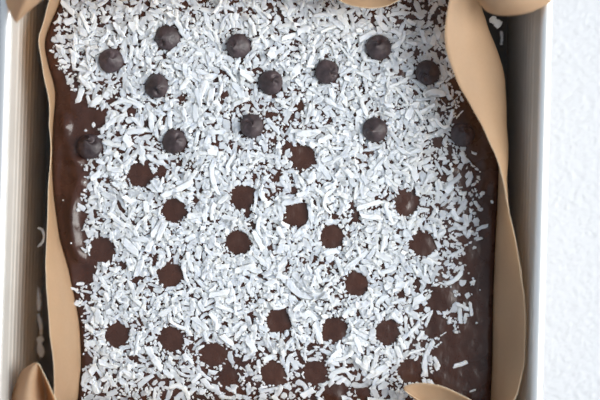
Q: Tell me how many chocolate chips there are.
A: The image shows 13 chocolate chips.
